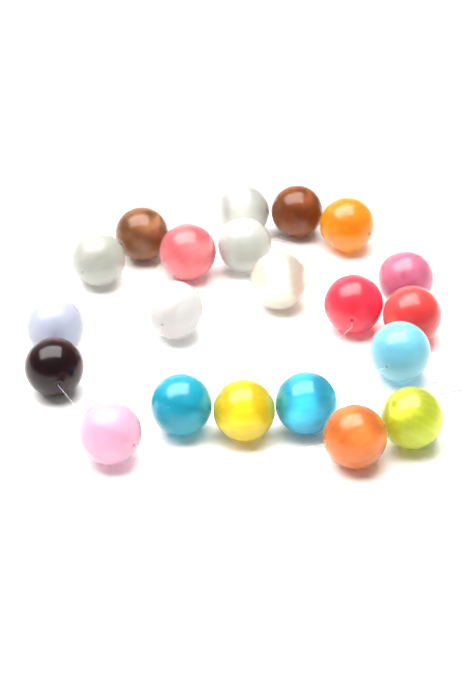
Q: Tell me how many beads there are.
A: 21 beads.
